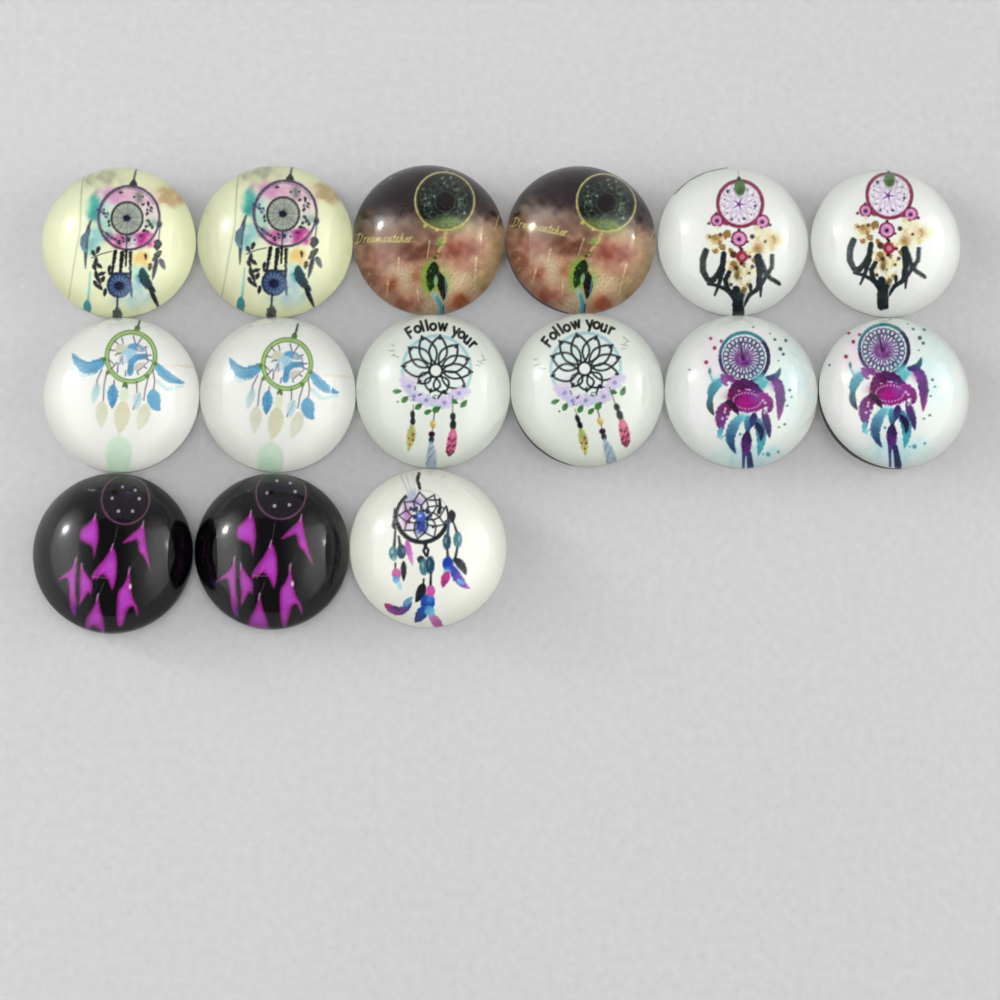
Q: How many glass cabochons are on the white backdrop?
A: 15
